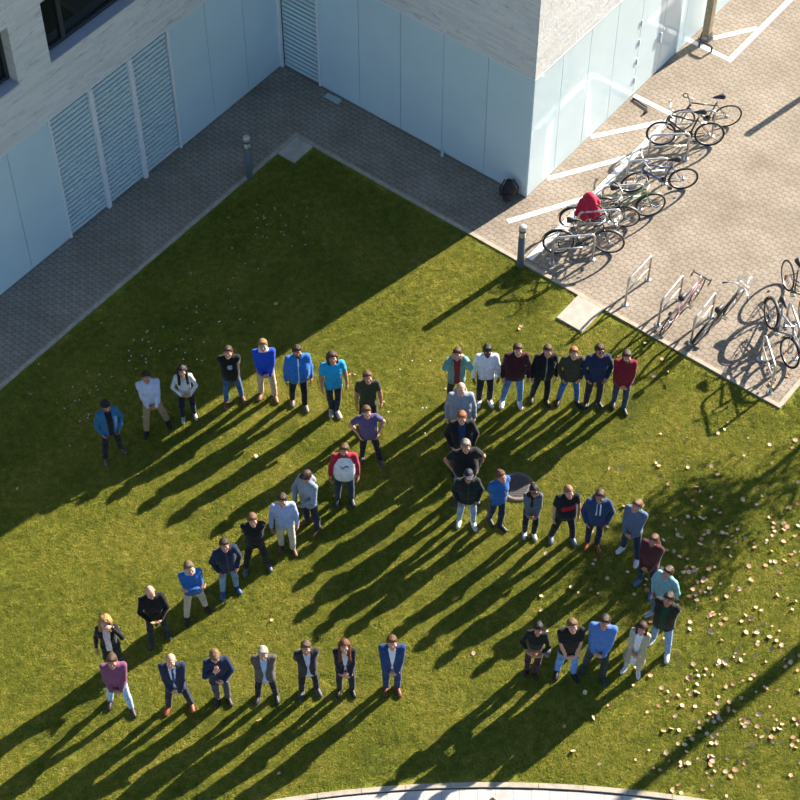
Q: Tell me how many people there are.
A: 47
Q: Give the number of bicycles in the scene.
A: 10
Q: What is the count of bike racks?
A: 11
